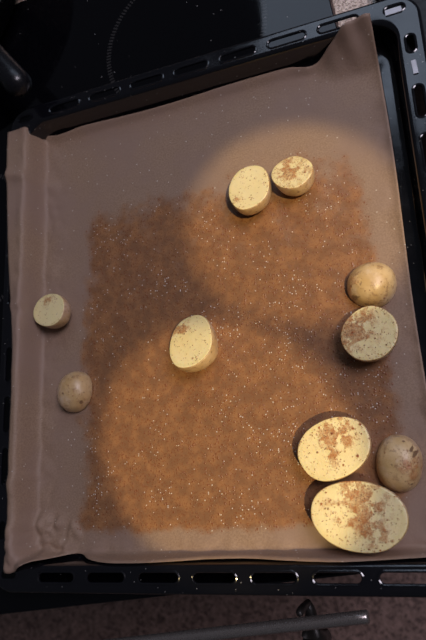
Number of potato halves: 10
